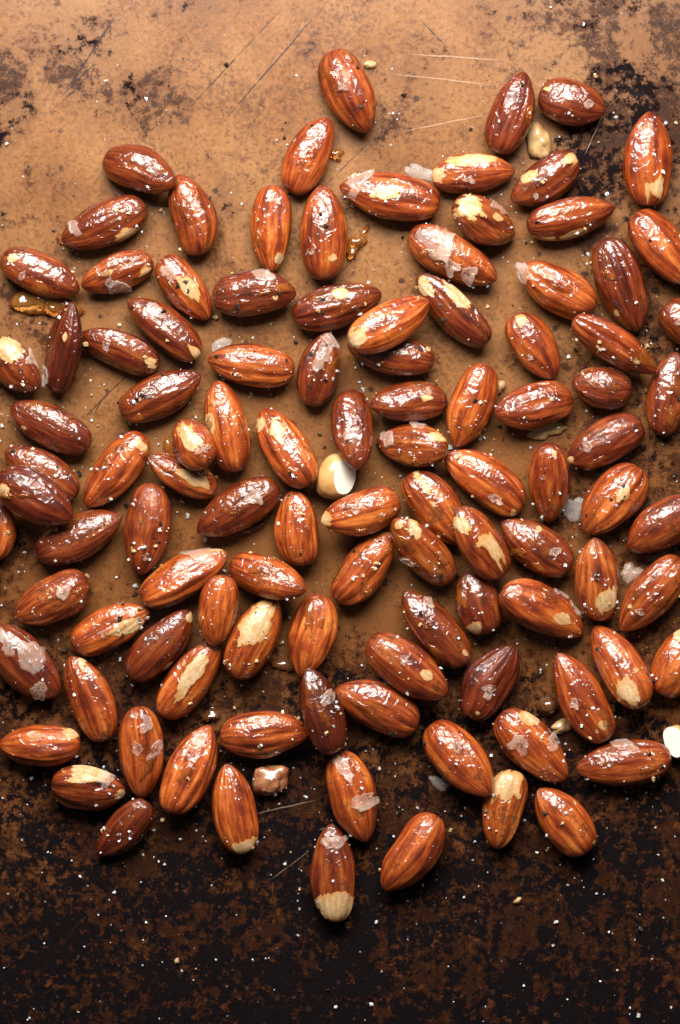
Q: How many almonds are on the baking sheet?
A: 106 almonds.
